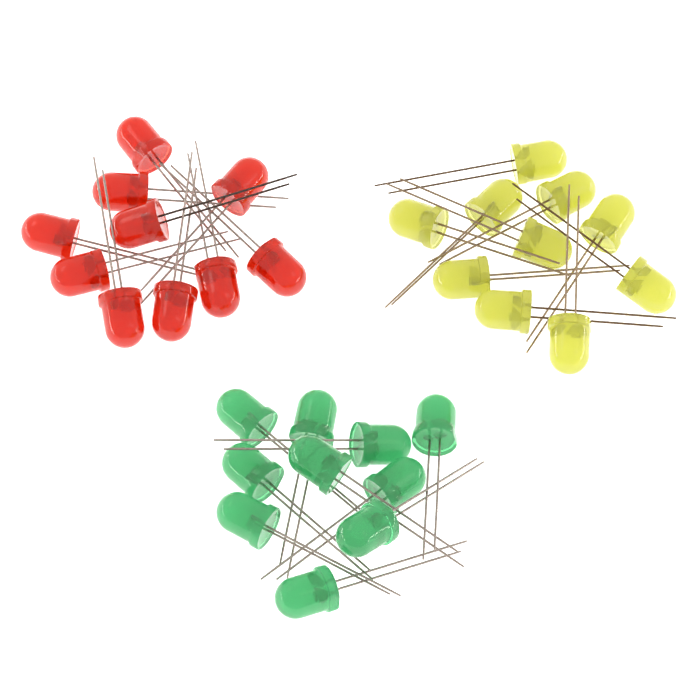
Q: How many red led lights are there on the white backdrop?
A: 10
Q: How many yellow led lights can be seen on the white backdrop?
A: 10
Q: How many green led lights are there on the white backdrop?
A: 10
